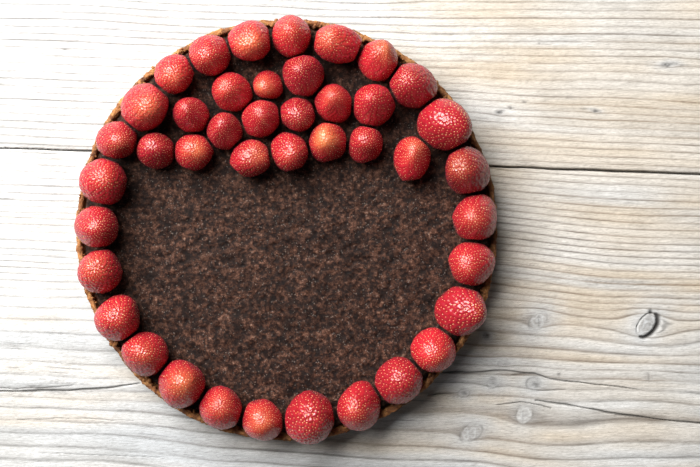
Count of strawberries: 42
